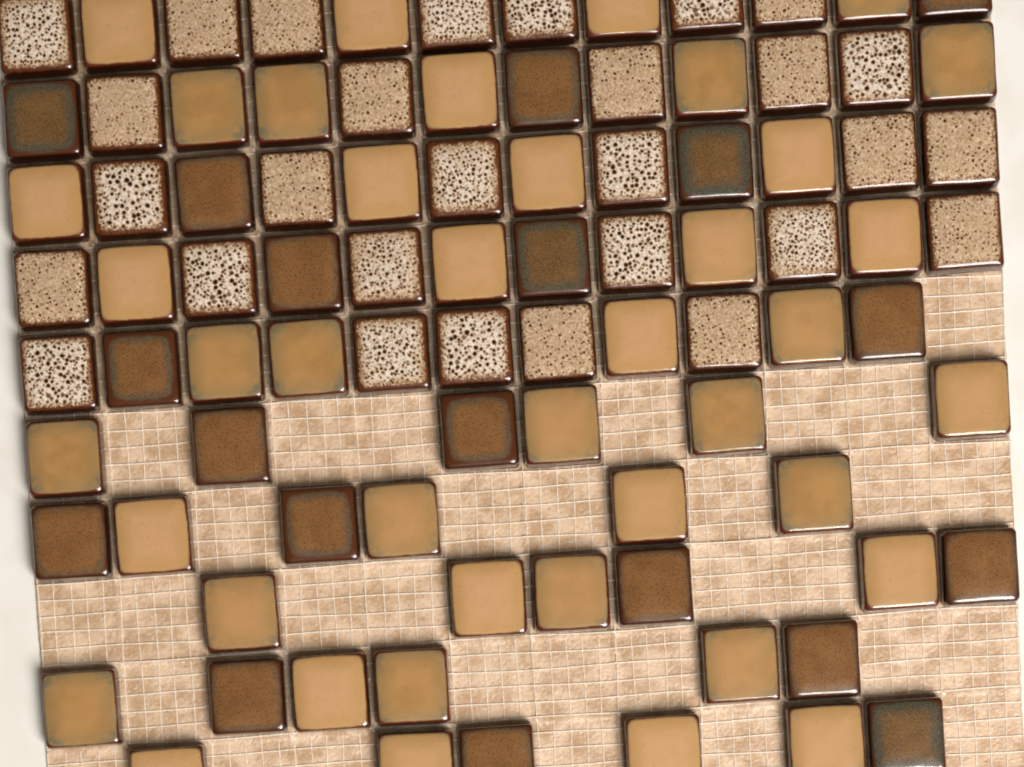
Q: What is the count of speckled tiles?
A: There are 29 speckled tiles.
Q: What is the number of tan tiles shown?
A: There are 41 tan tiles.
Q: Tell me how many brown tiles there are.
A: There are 19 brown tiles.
